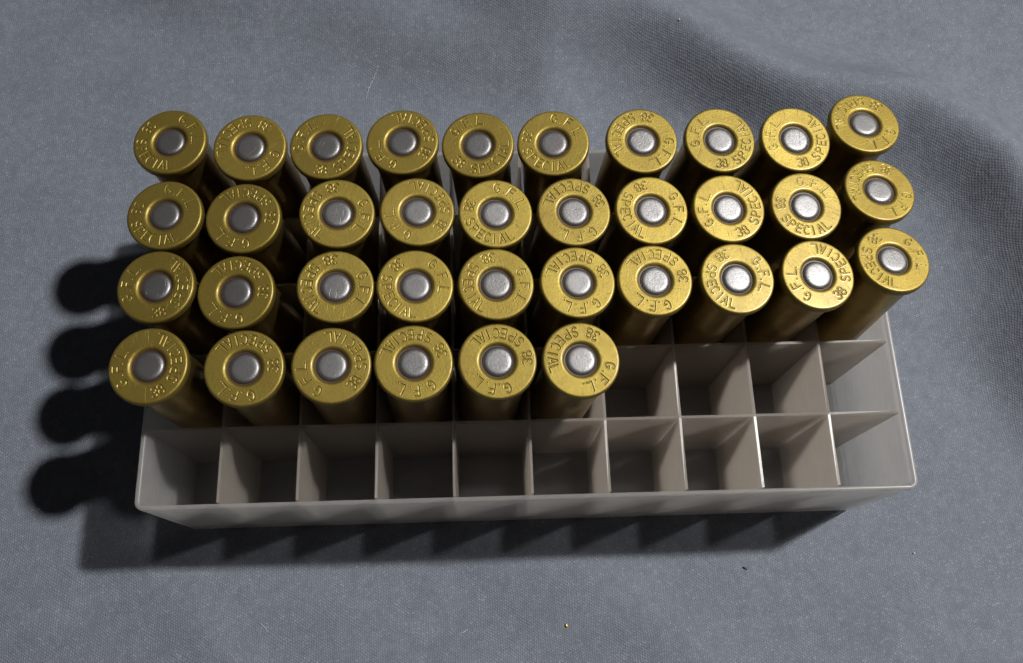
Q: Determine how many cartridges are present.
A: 36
